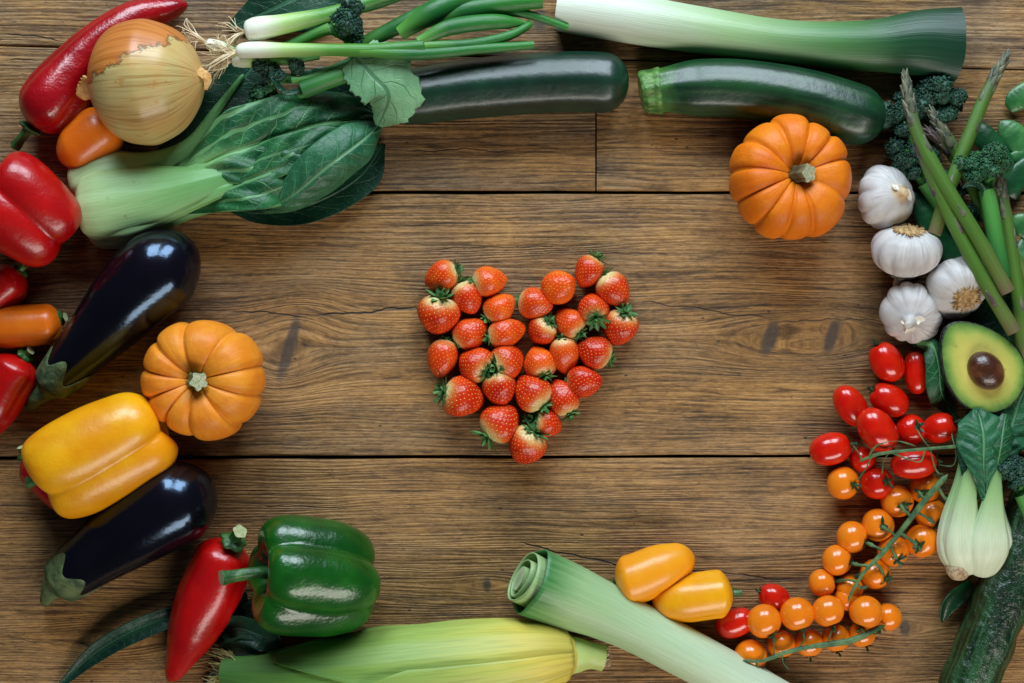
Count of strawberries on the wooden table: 29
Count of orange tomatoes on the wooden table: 23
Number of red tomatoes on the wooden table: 13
